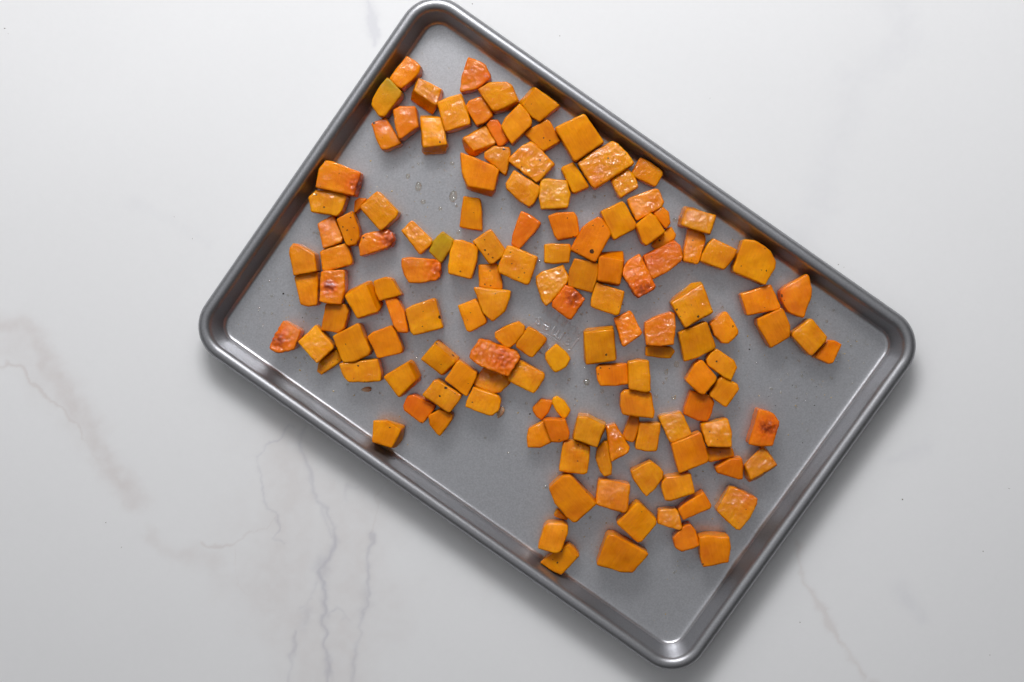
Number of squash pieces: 141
